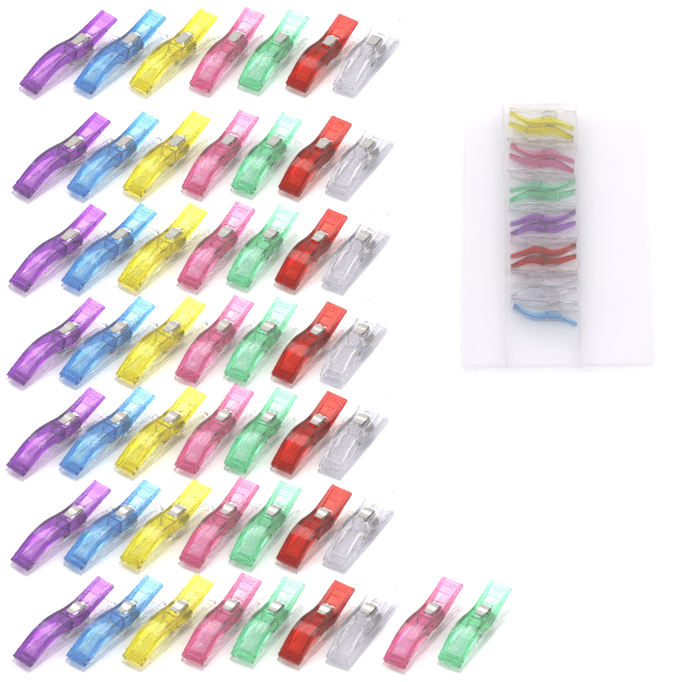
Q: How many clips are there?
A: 64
